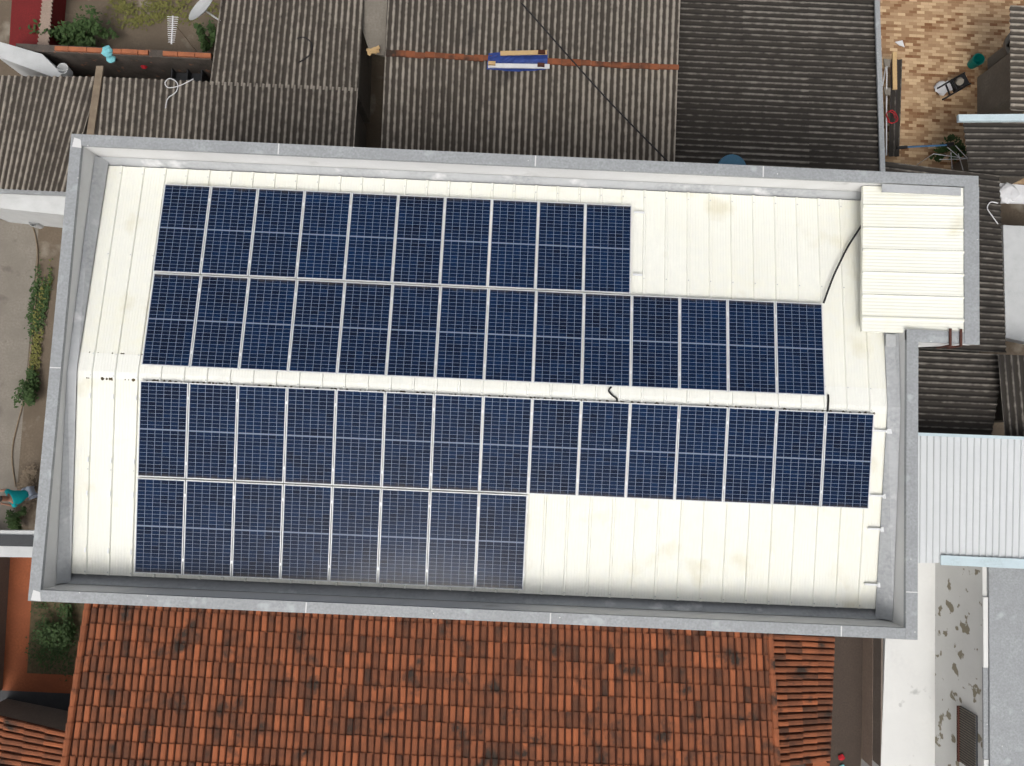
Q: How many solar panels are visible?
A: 47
